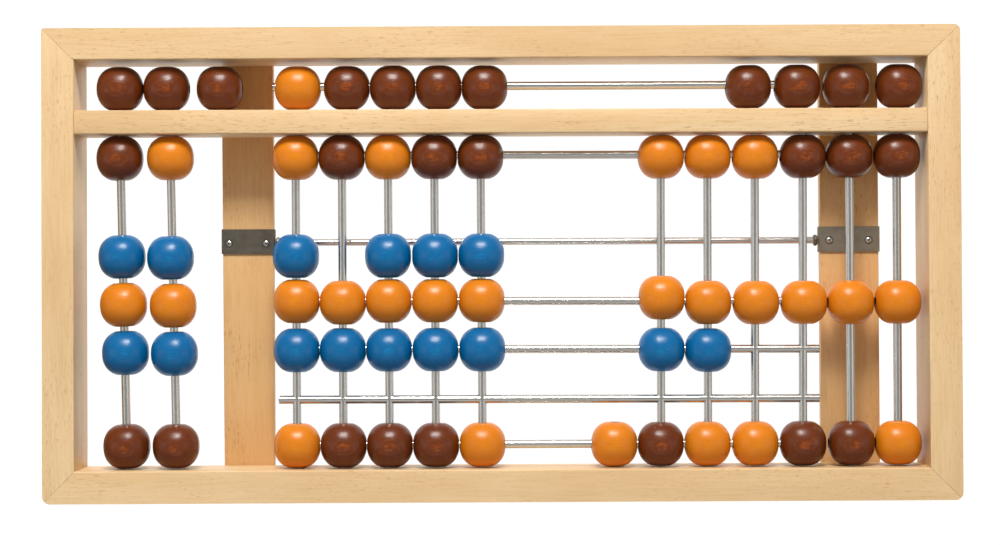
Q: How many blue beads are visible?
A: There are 15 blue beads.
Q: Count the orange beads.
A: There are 26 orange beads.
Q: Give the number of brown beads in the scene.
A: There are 26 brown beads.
